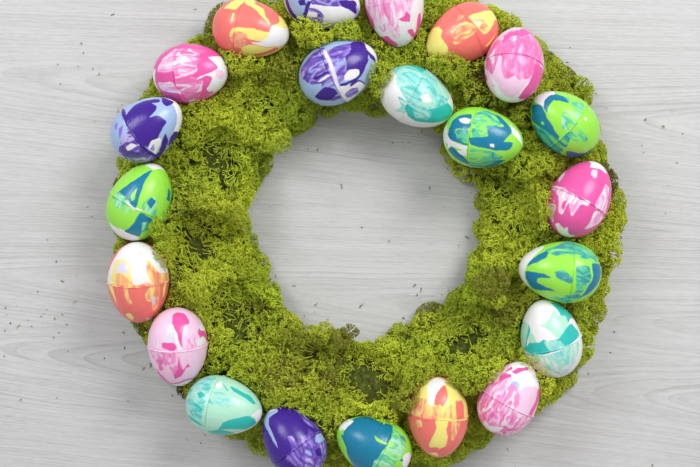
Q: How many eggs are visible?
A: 22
